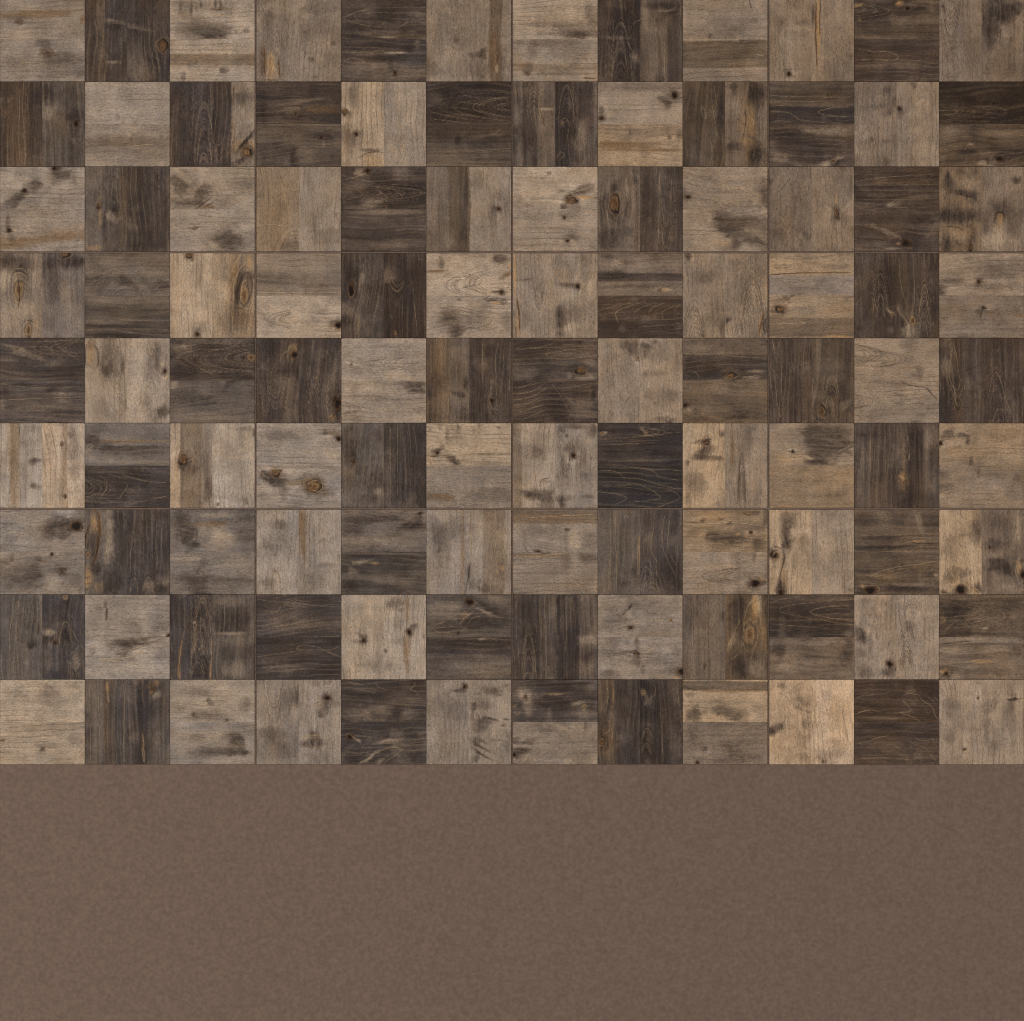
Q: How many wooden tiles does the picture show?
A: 108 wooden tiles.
